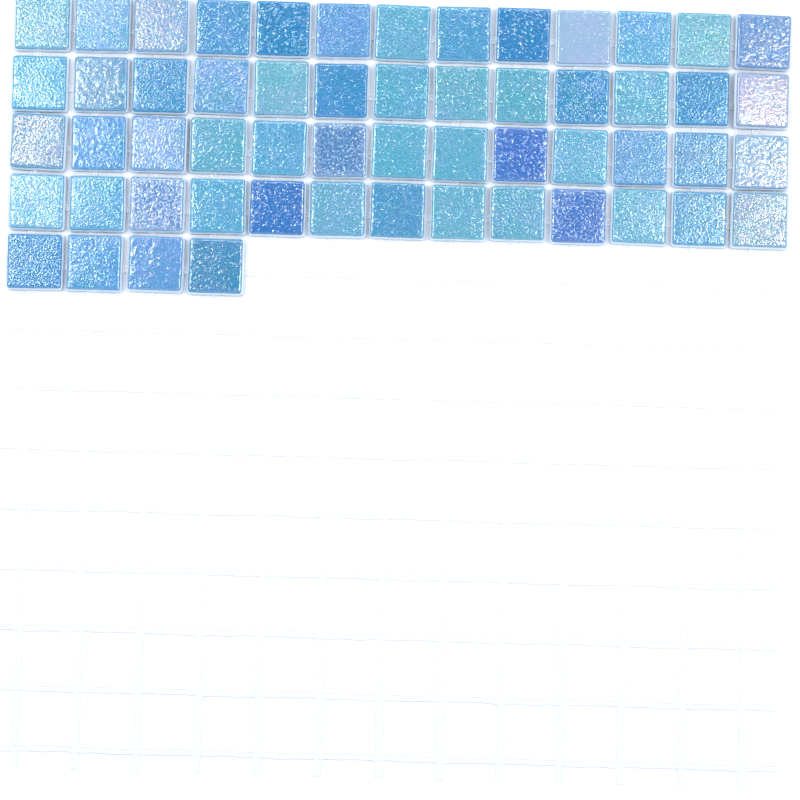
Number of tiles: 56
